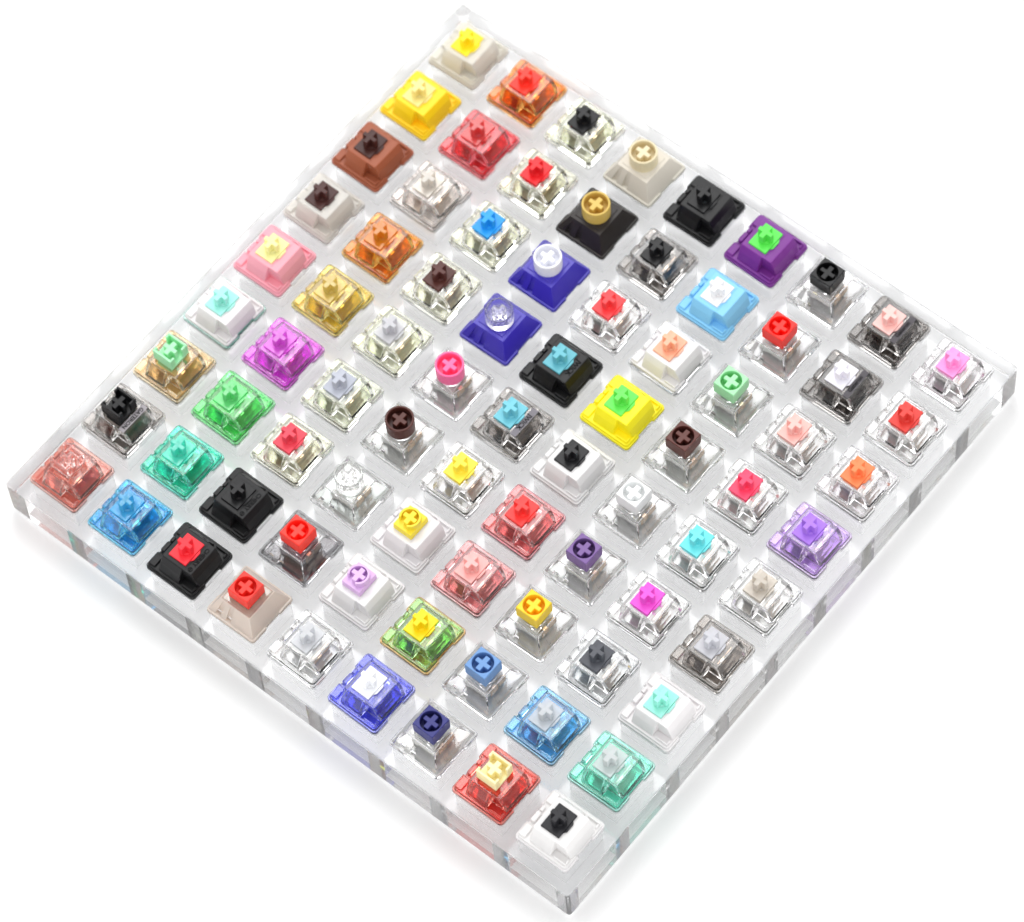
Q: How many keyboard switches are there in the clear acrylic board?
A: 81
